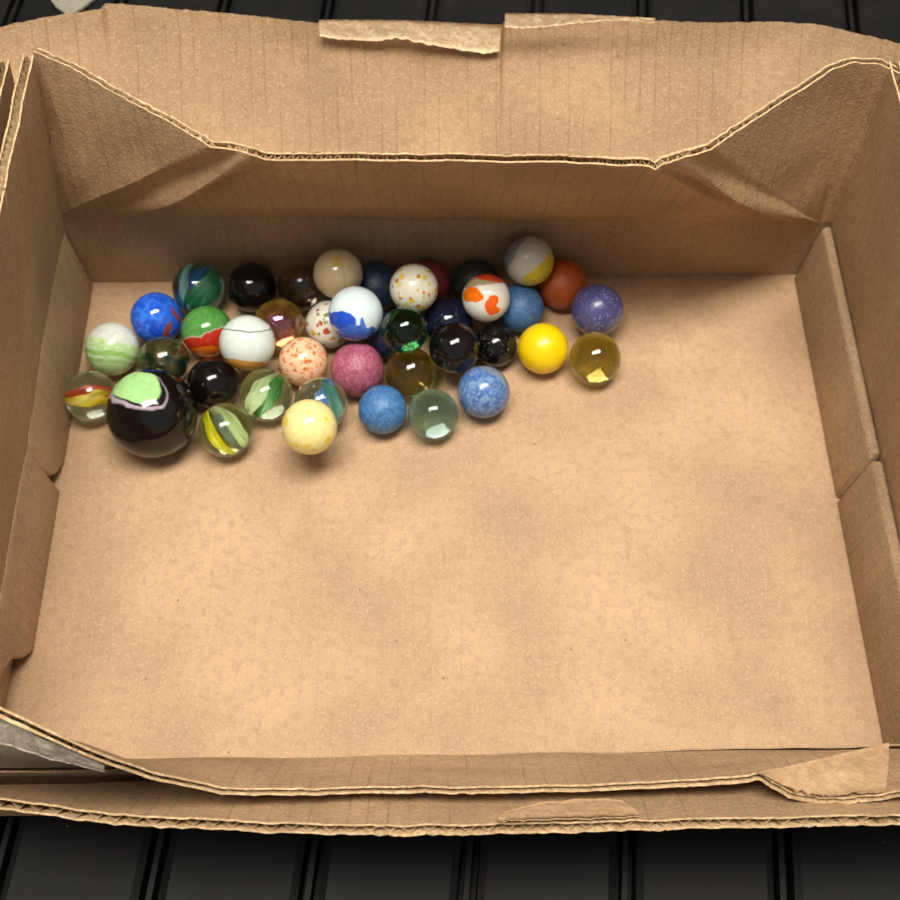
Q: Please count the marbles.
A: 41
